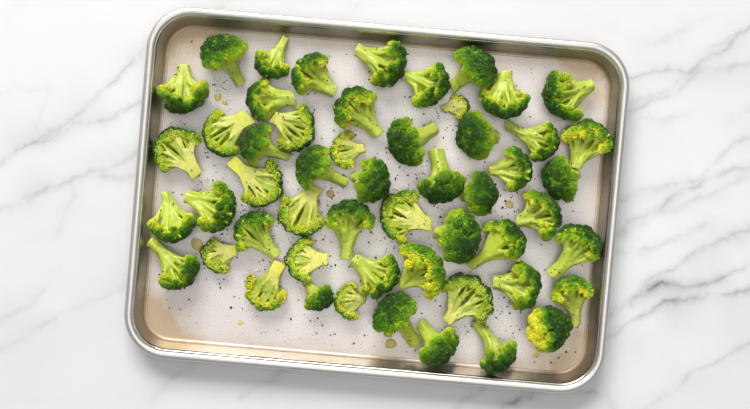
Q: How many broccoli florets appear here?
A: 53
